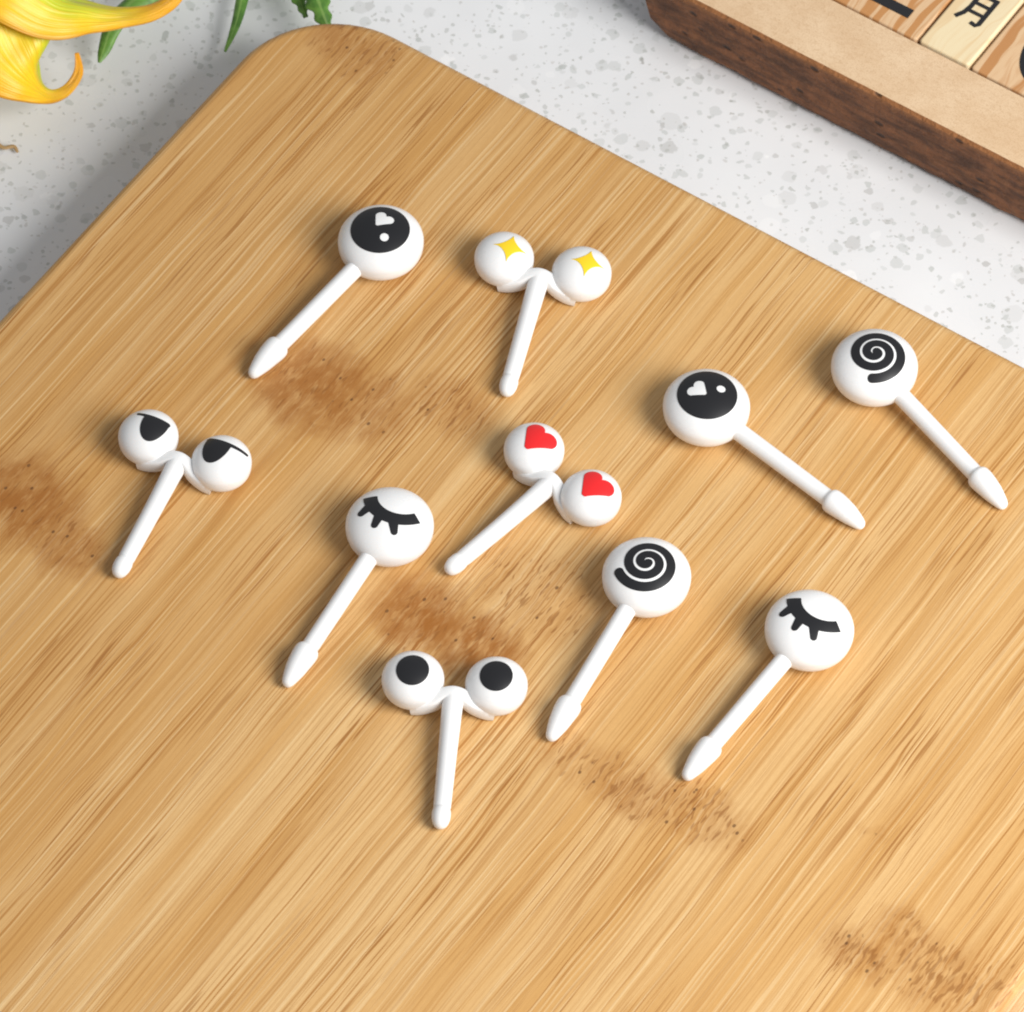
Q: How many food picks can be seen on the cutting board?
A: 10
